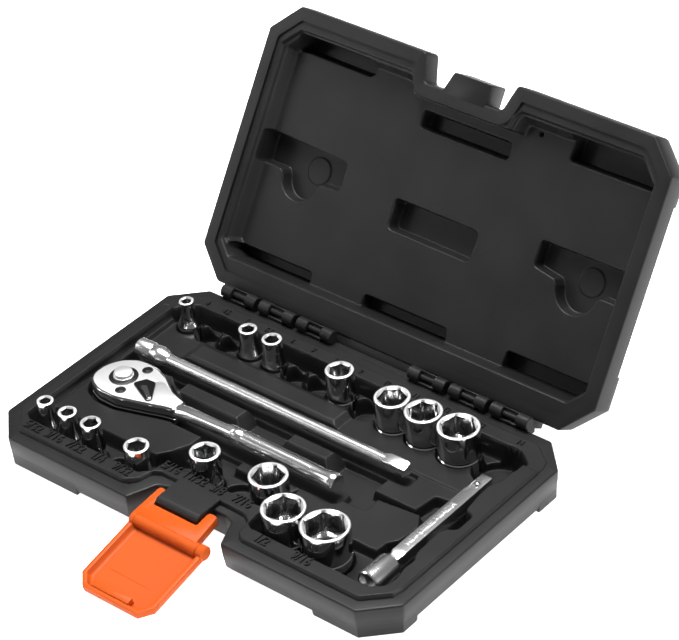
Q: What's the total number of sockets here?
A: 15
